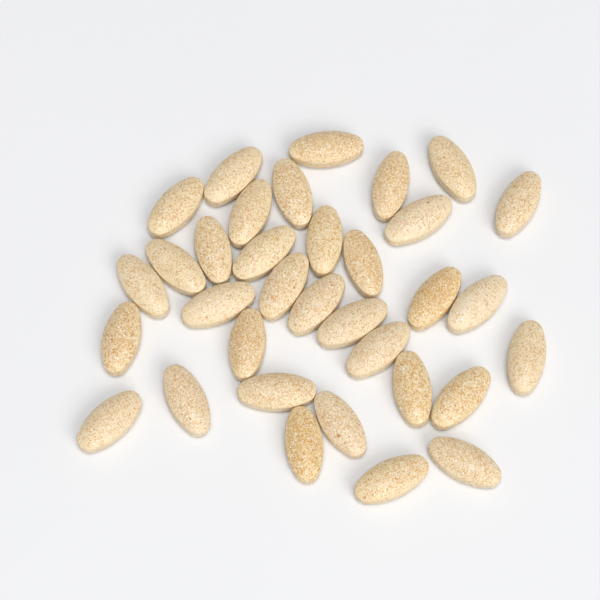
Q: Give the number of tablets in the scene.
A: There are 34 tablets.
